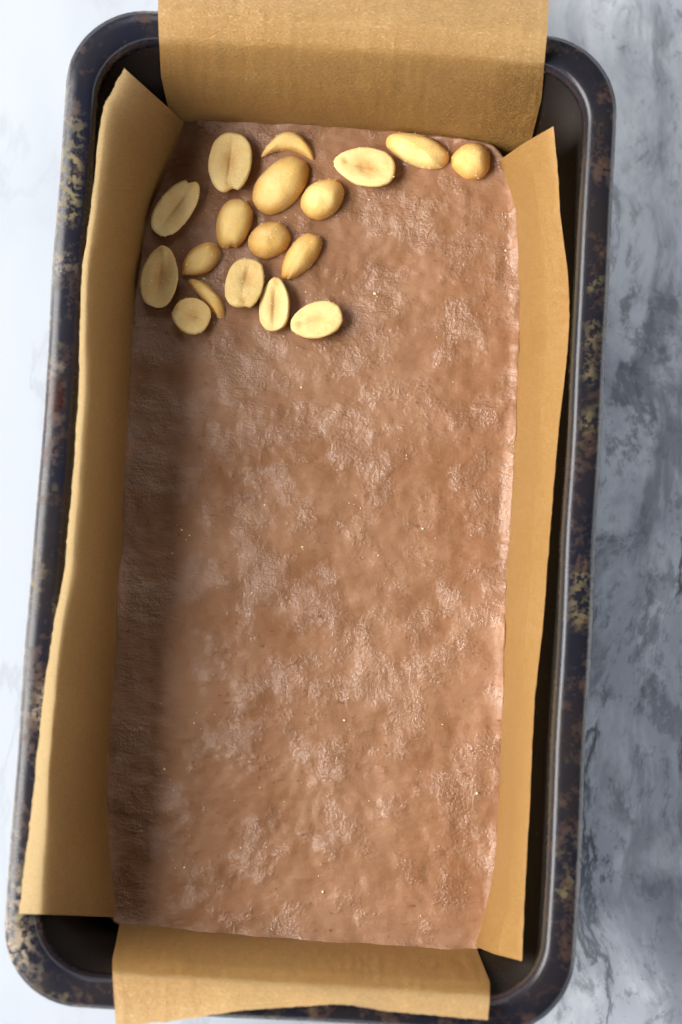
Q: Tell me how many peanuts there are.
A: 18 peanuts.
